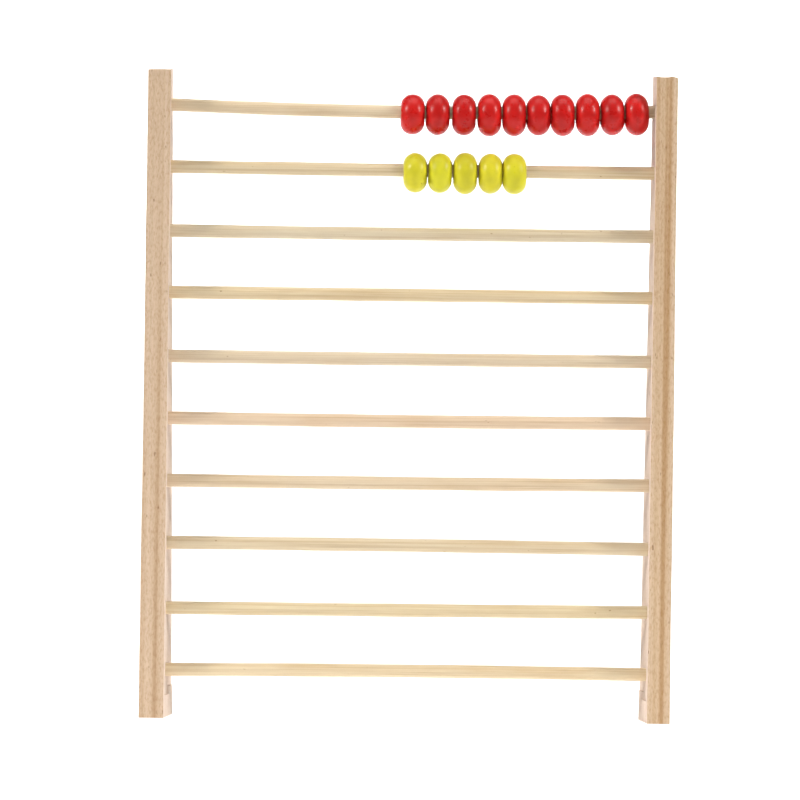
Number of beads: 15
